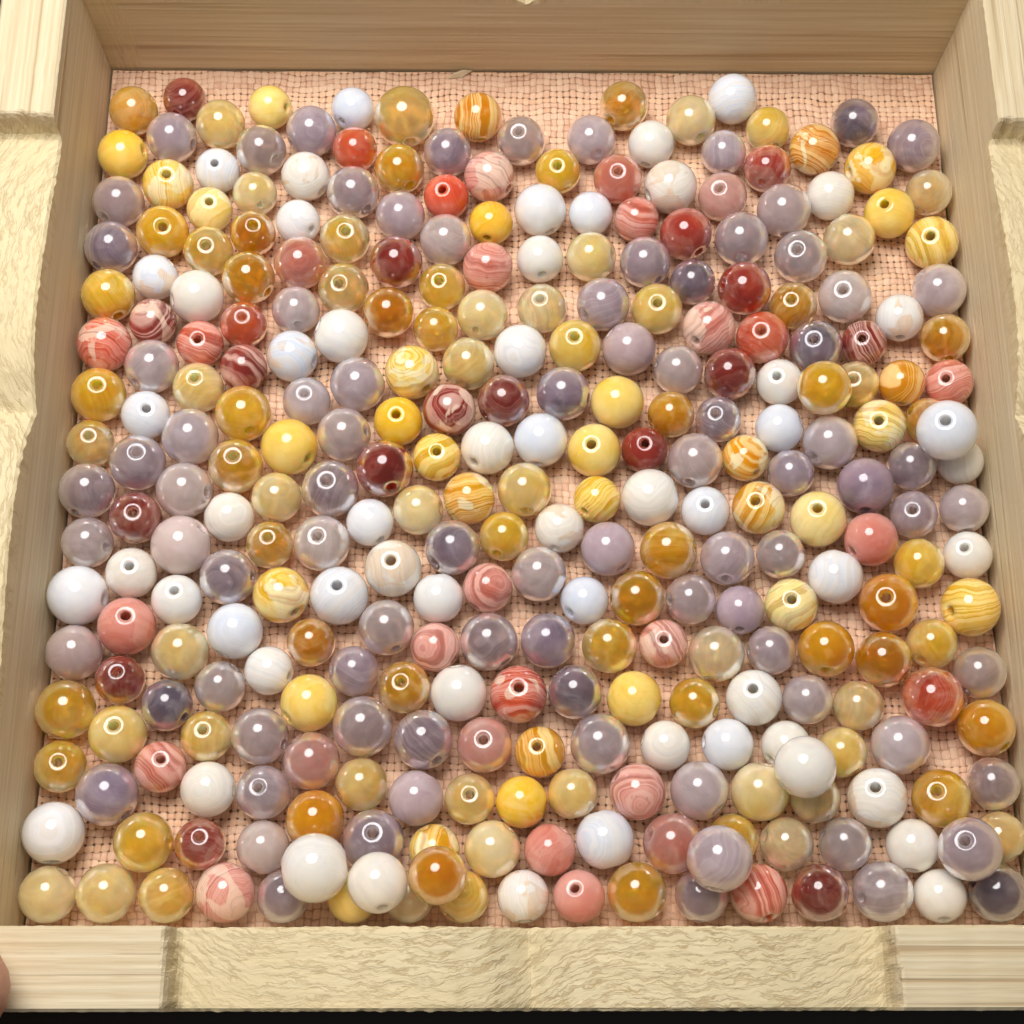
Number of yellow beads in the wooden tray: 114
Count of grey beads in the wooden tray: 85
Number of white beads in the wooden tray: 55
